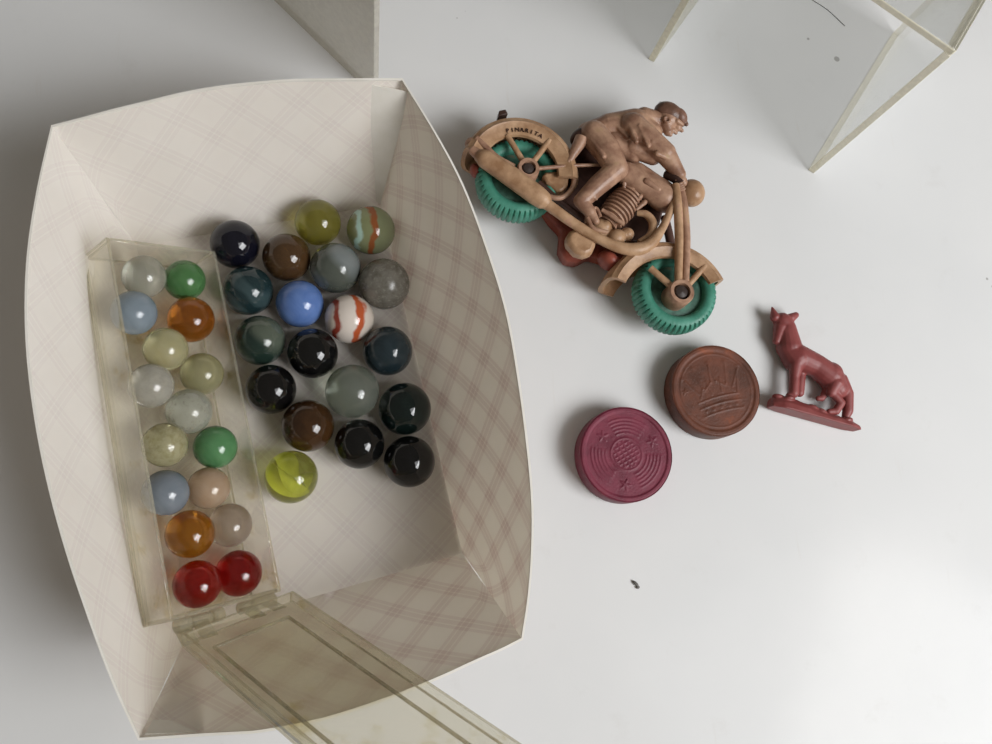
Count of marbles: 35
